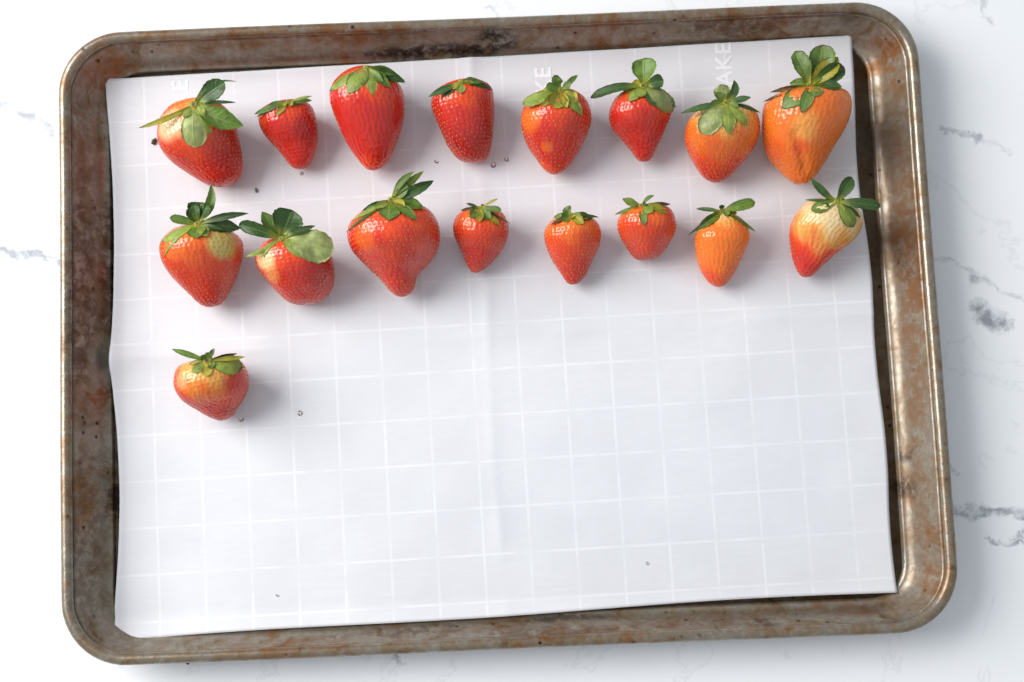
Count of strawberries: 17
